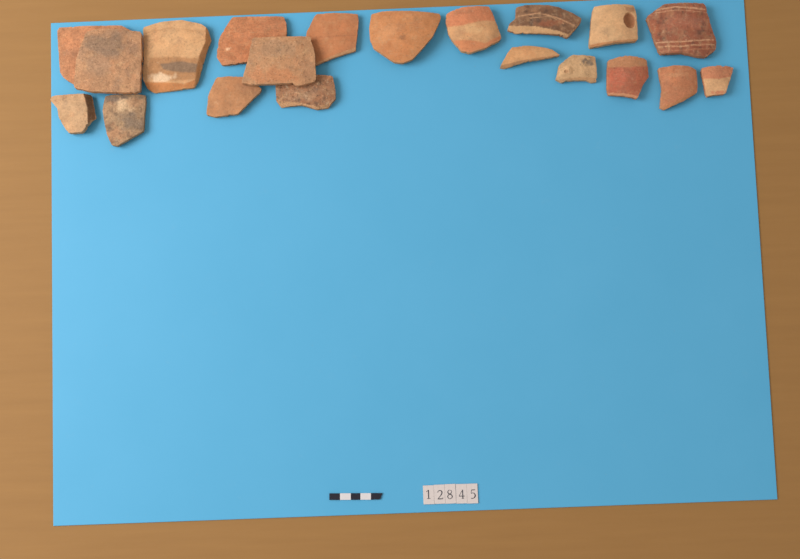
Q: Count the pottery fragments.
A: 20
